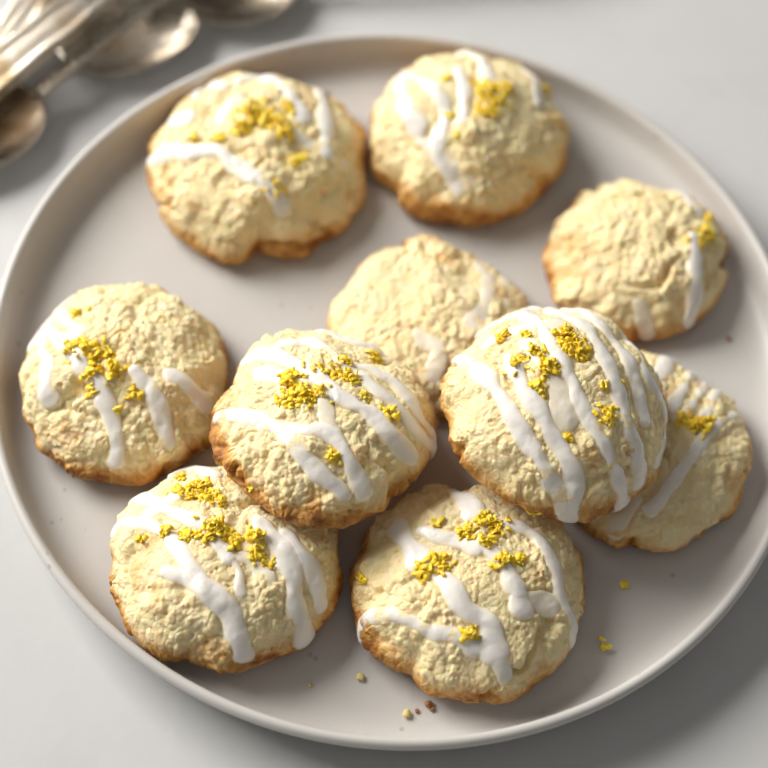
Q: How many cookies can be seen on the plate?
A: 10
